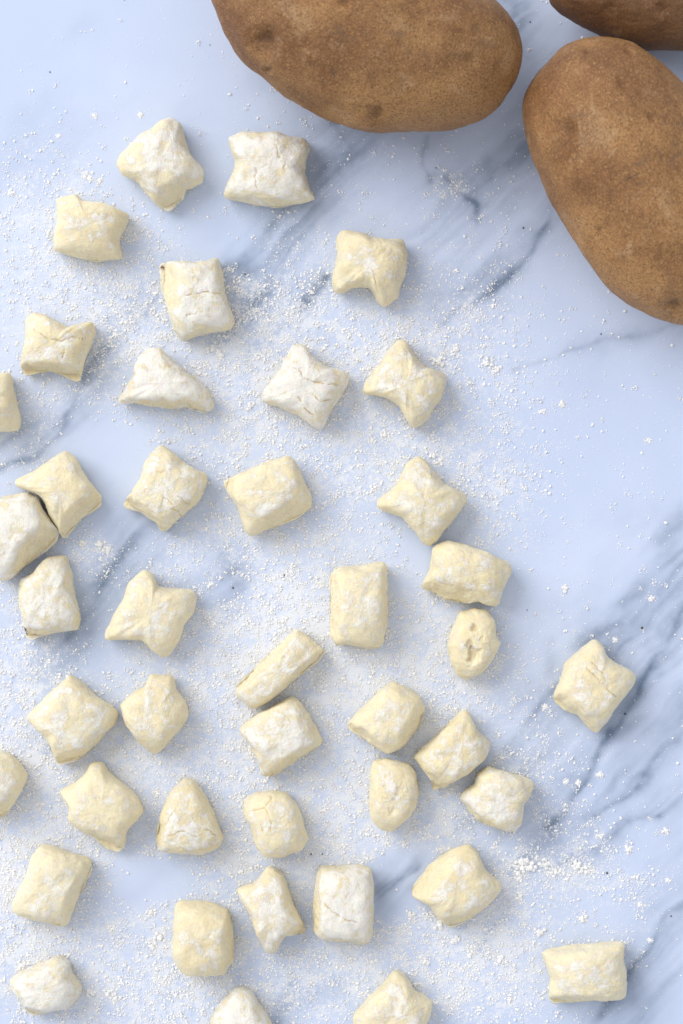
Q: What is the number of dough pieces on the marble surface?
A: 42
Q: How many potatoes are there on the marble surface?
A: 3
